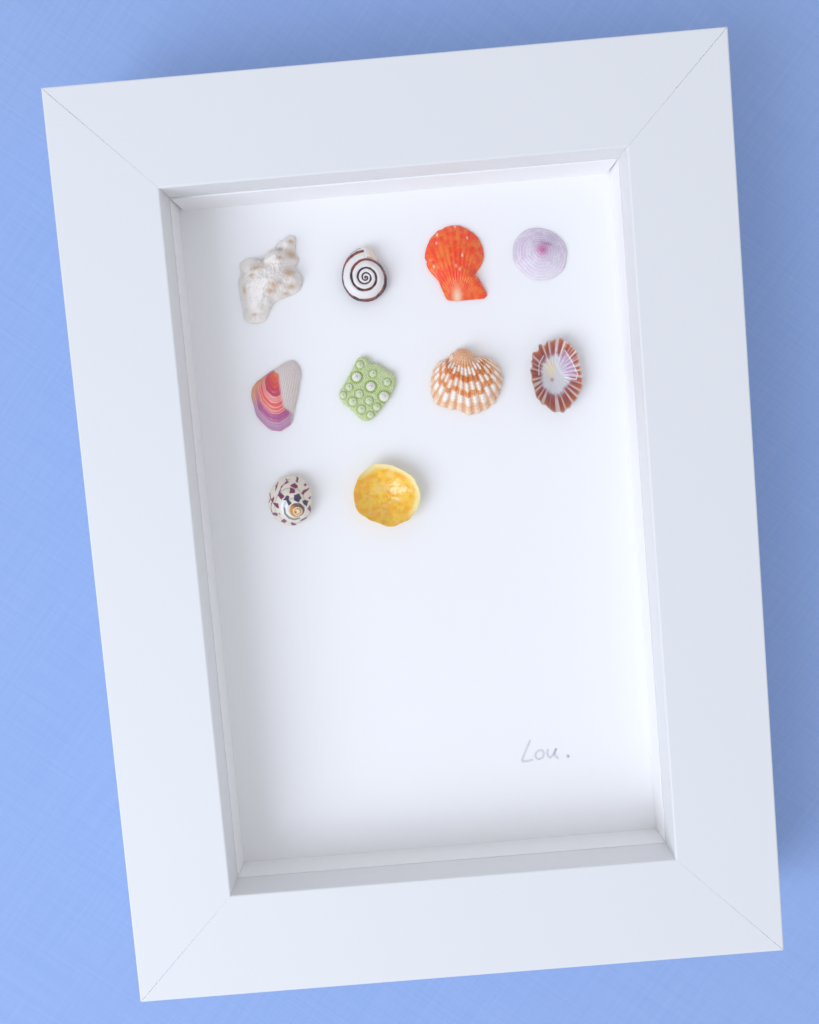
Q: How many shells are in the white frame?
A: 10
